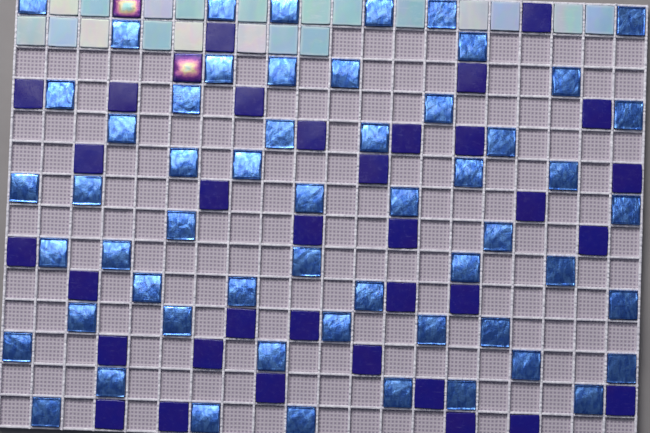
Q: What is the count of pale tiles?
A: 20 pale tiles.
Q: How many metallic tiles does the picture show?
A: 56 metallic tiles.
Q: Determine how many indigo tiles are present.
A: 34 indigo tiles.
